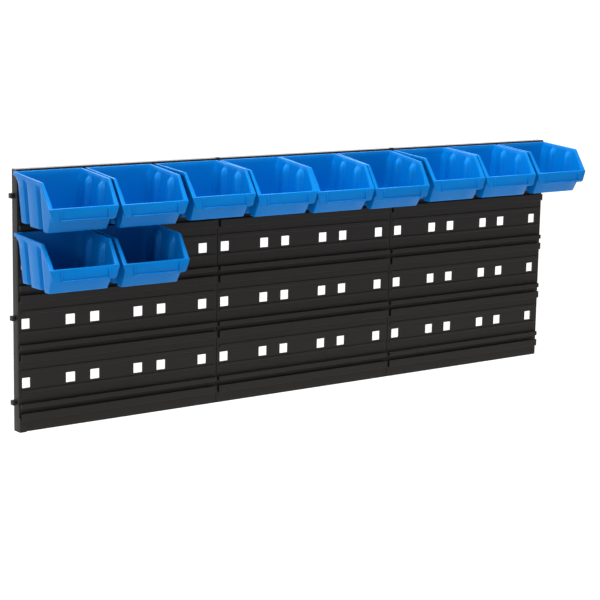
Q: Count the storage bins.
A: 11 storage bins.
